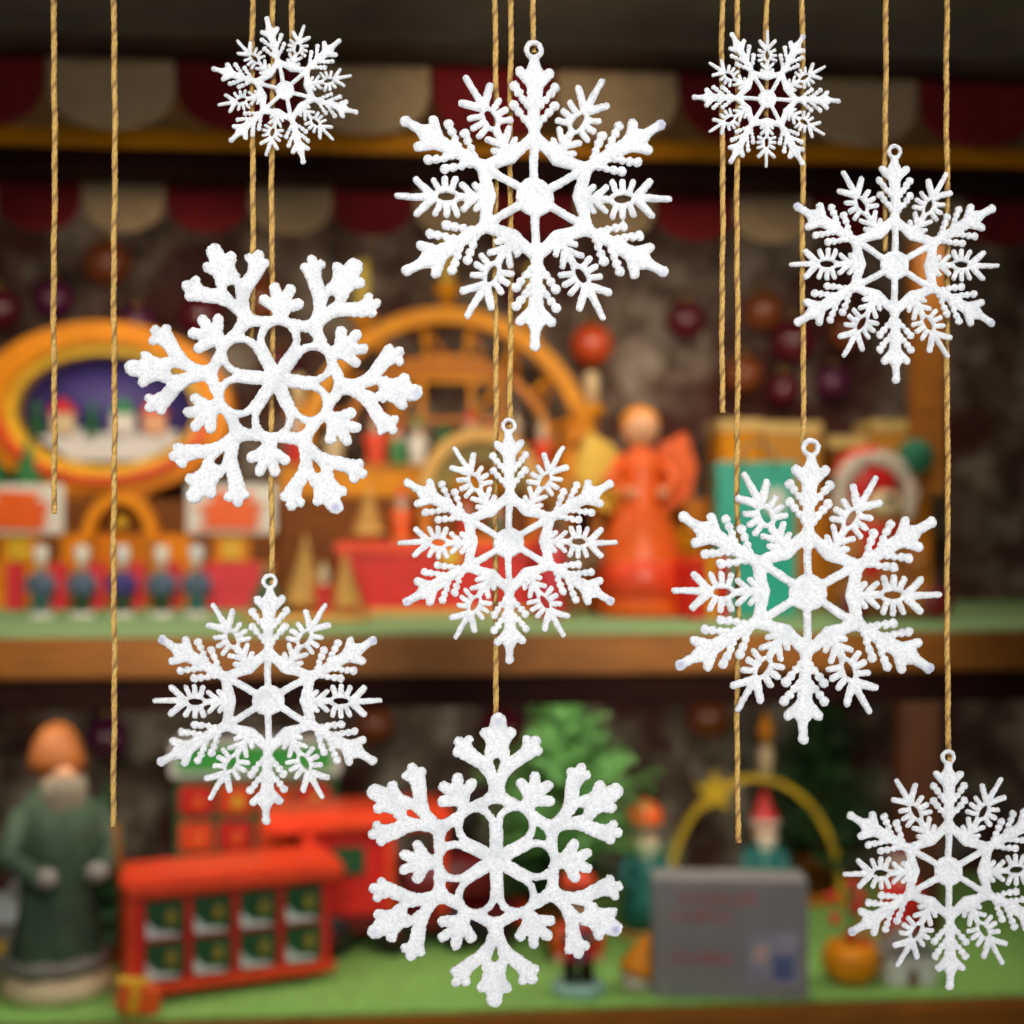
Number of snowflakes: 10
